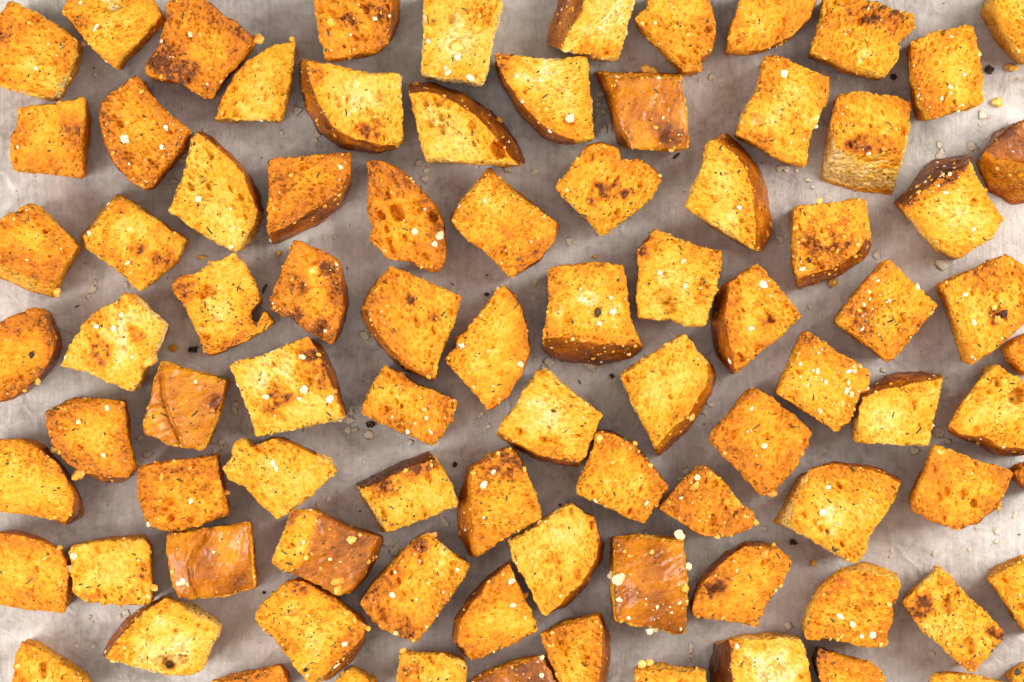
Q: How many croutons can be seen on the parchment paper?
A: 88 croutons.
